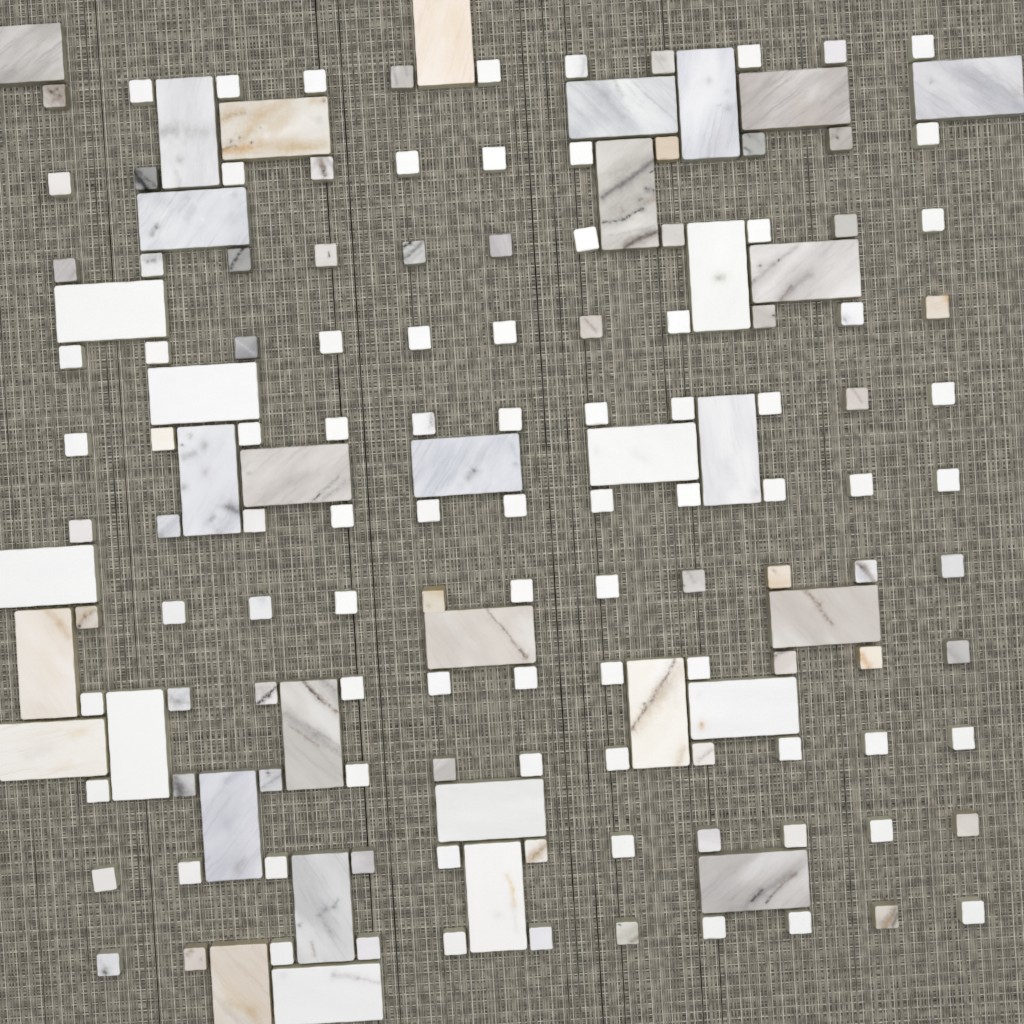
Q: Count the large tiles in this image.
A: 35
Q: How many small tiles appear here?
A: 121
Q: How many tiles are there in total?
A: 156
